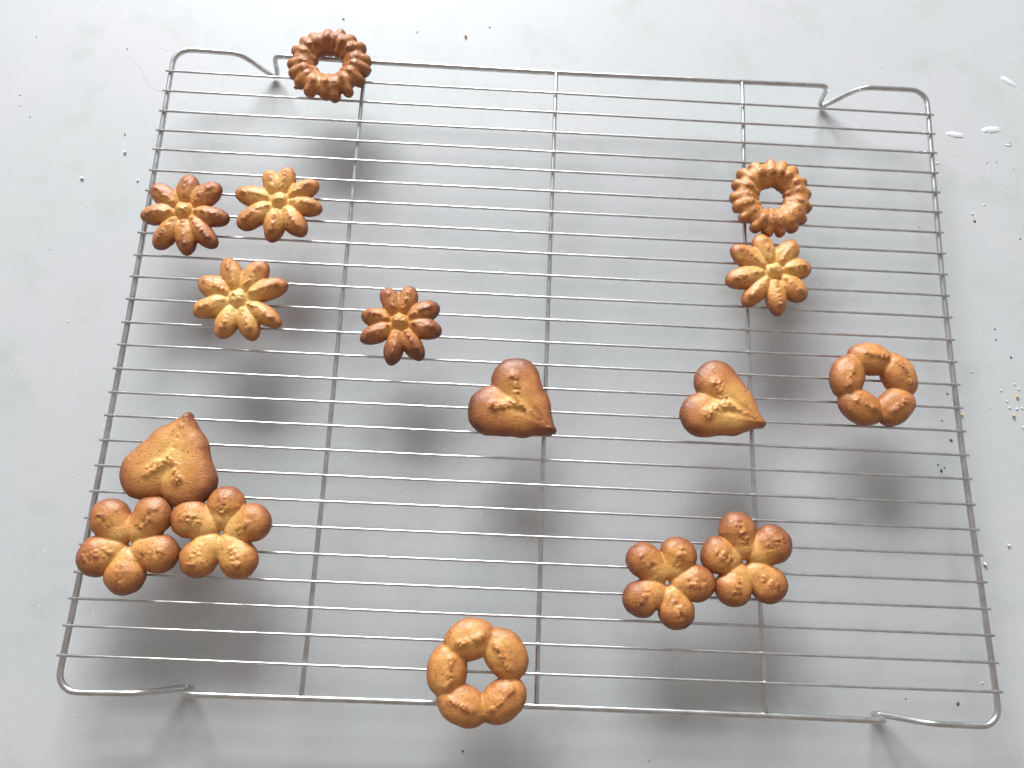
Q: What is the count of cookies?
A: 16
